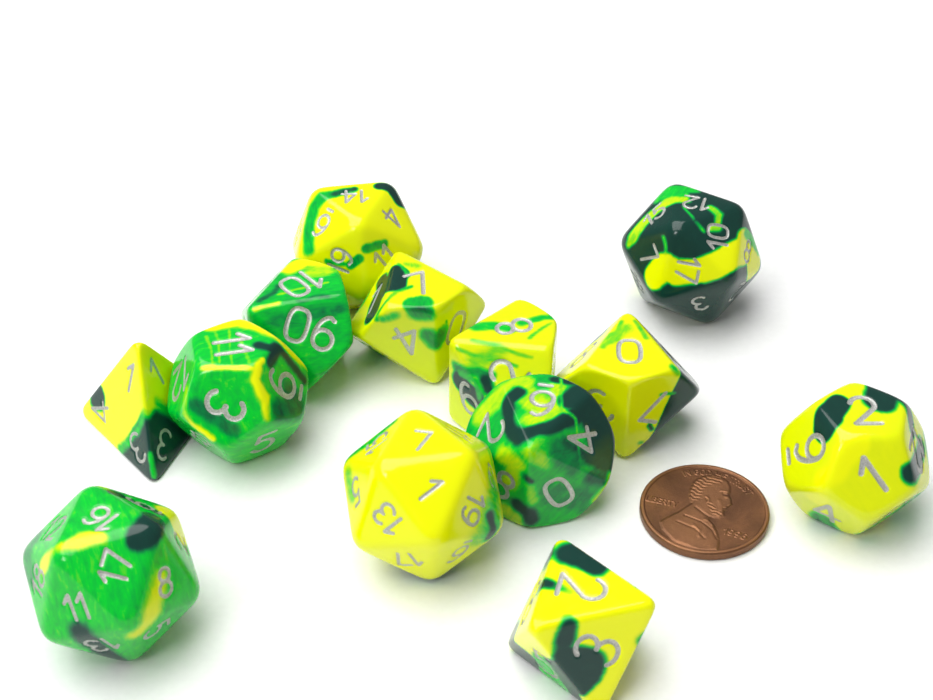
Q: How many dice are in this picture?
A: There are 13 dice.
